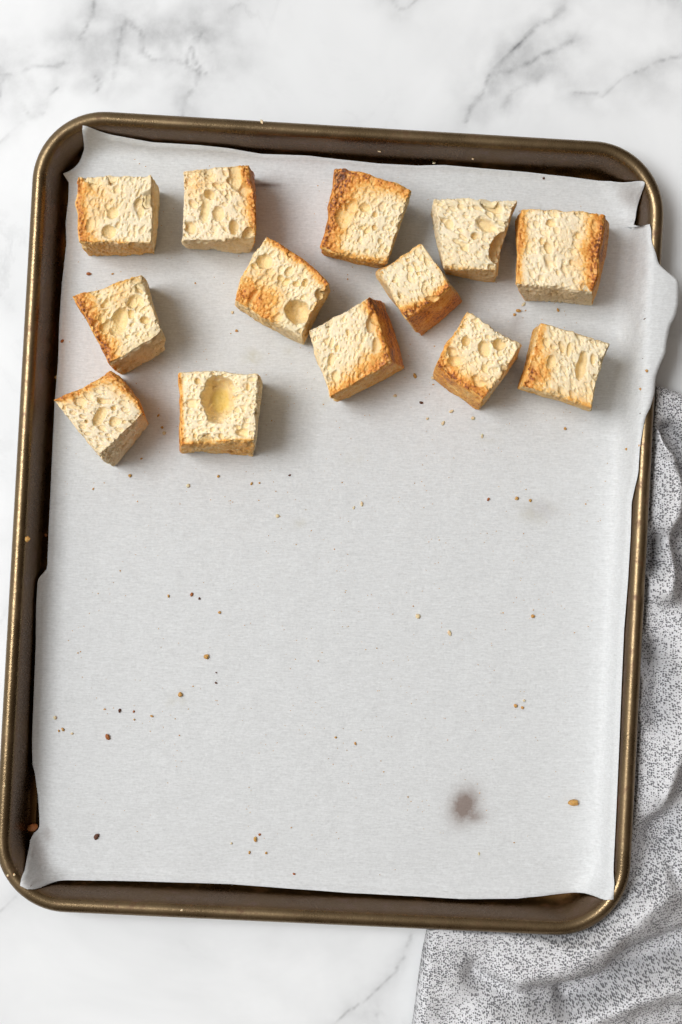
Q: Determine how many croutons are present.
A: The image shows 13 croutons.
